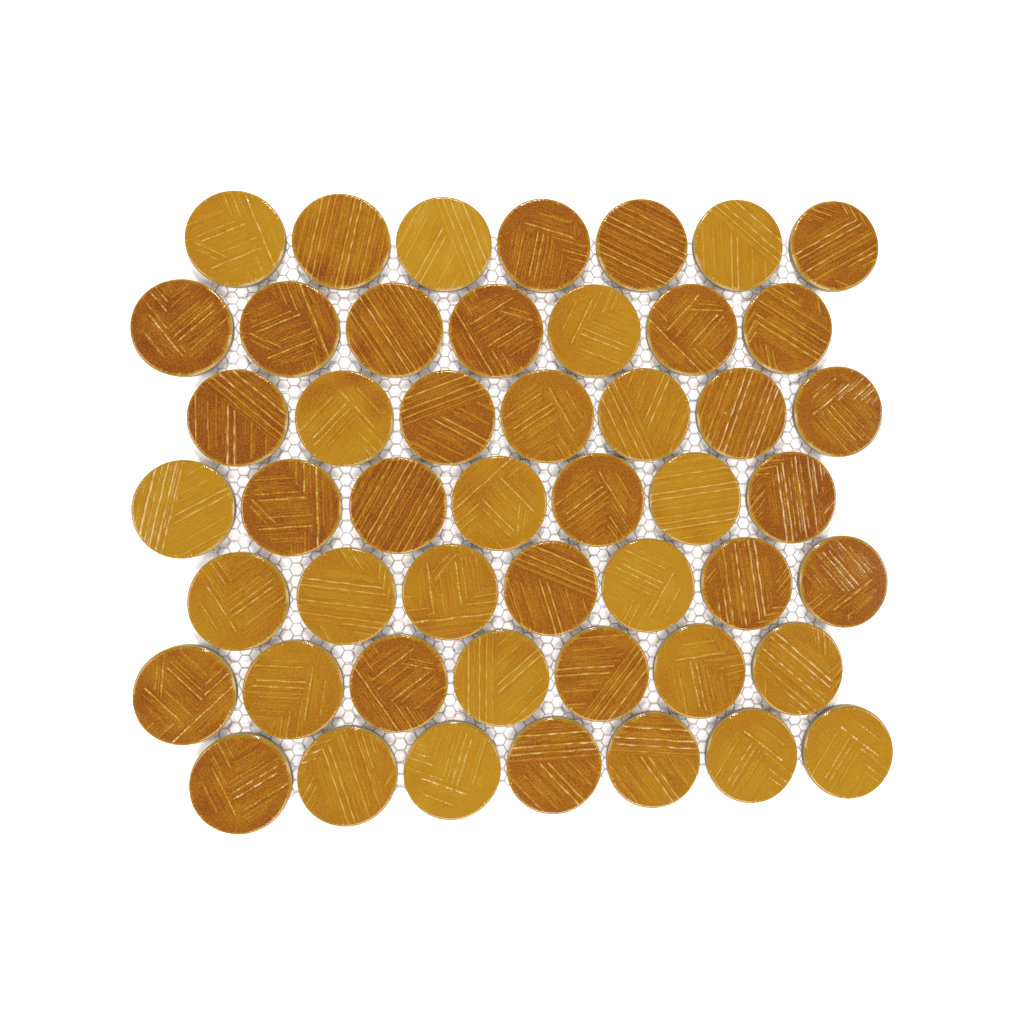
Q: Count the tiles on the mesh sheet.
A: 49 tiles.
